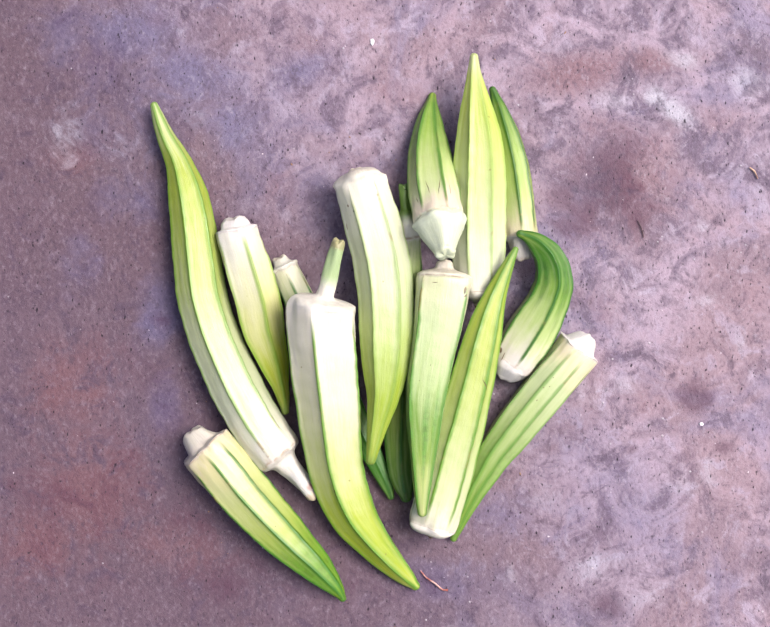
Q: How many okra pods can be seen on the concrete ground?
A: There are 14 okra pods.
